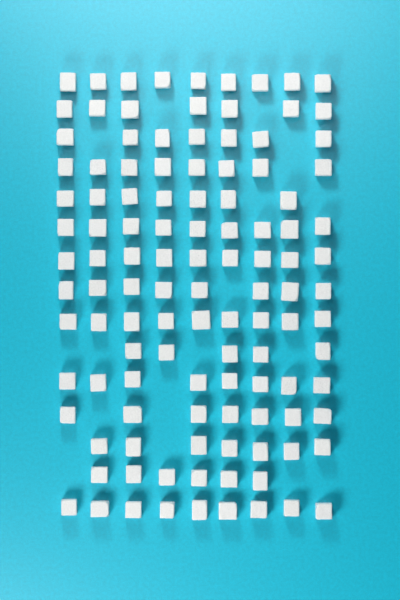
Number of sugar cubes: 115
